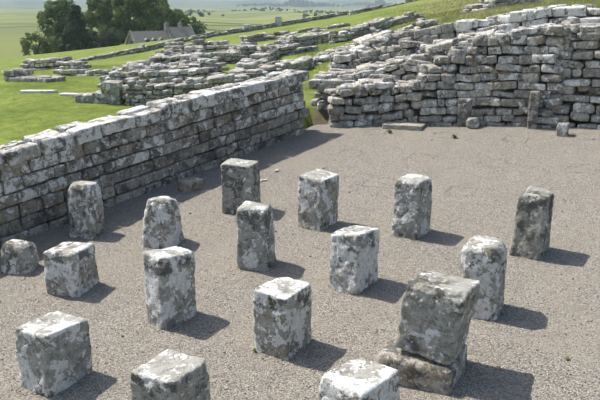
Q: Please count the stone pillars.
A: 17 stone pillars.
